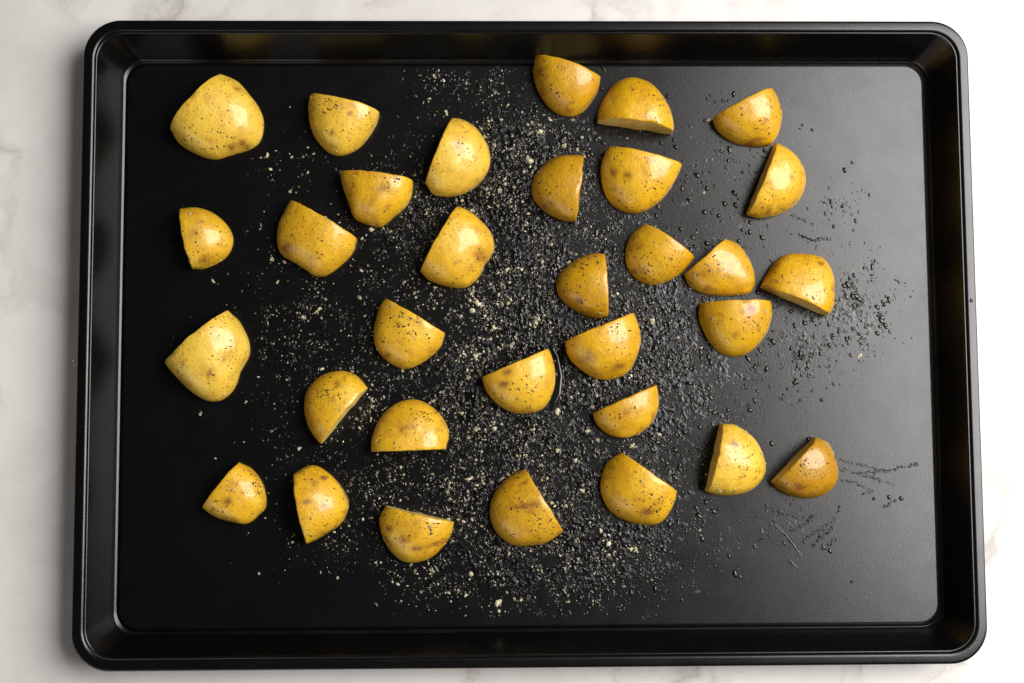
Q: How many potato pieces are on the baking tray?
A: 32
